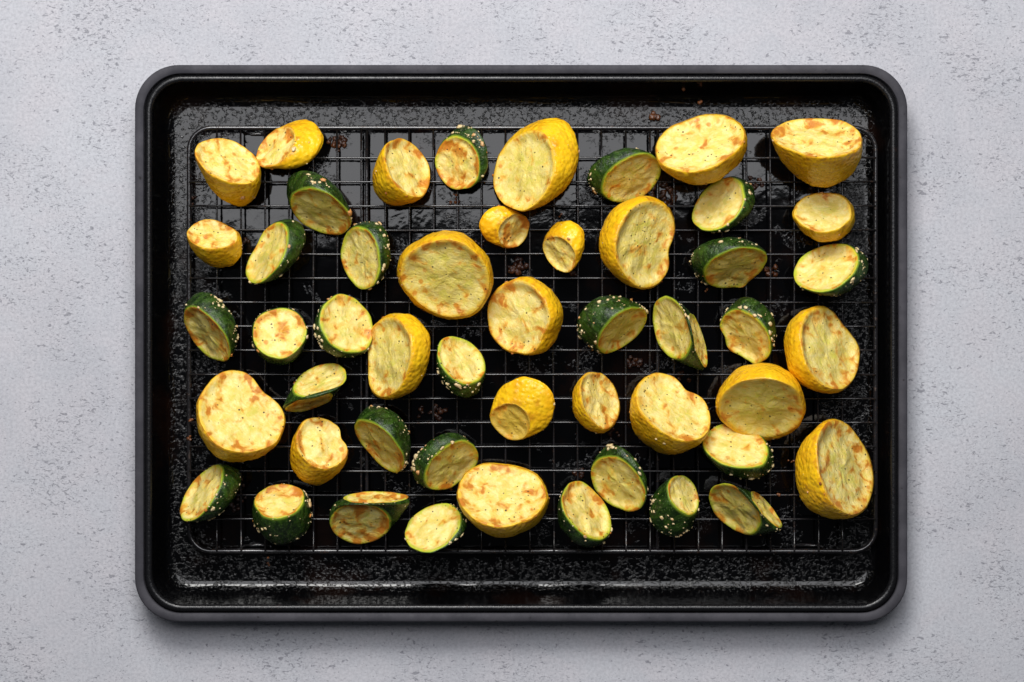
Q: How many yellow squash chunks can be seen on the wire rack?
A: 23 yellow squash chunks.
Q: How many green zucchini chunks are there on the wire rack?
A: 27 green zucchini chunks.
